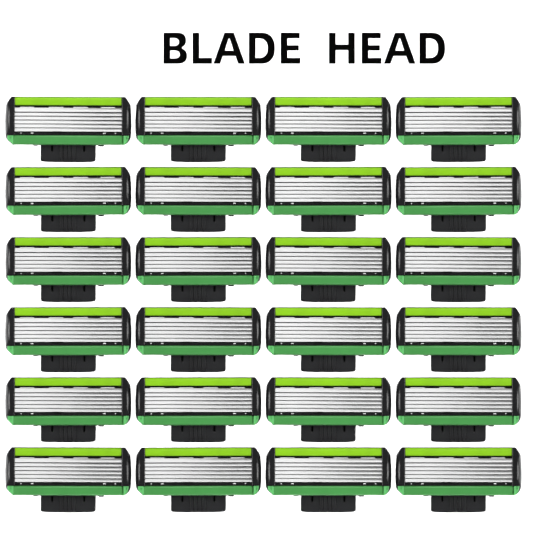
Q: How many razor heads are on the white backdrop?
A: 24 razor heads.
